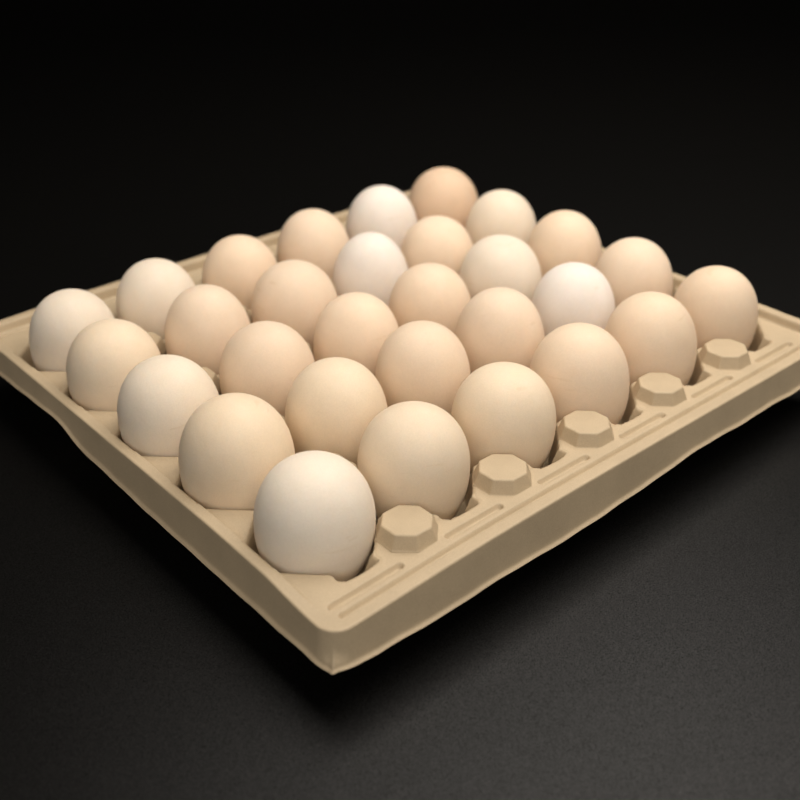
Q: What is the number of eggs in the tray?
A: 30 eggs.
